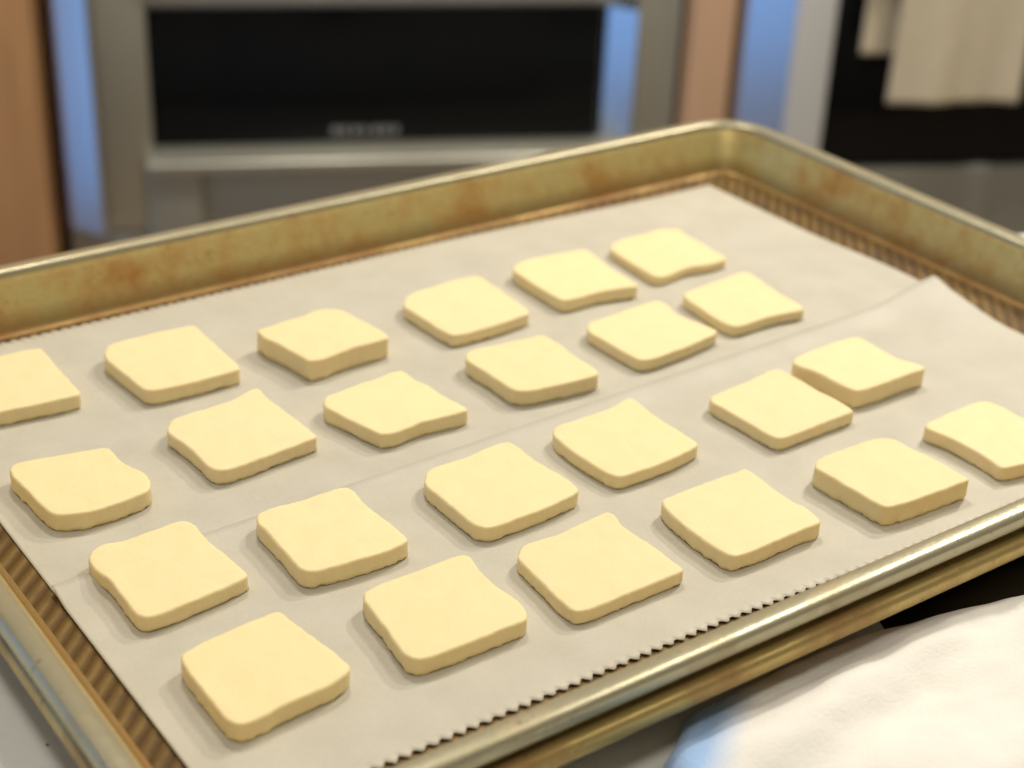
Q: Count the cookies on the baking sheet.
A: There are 24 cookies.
